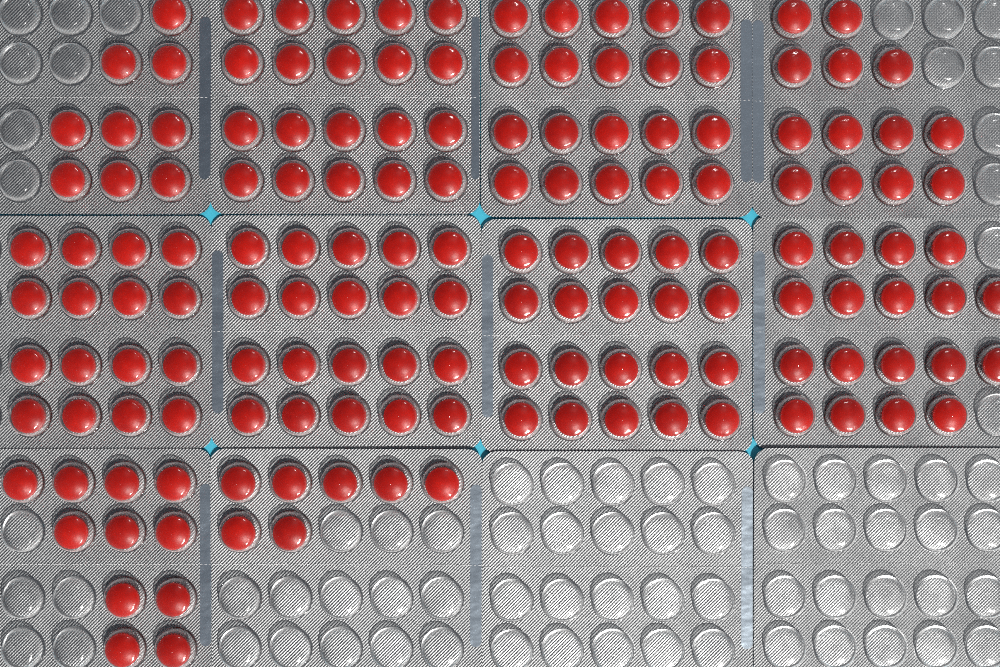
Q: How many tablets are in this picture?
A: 154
